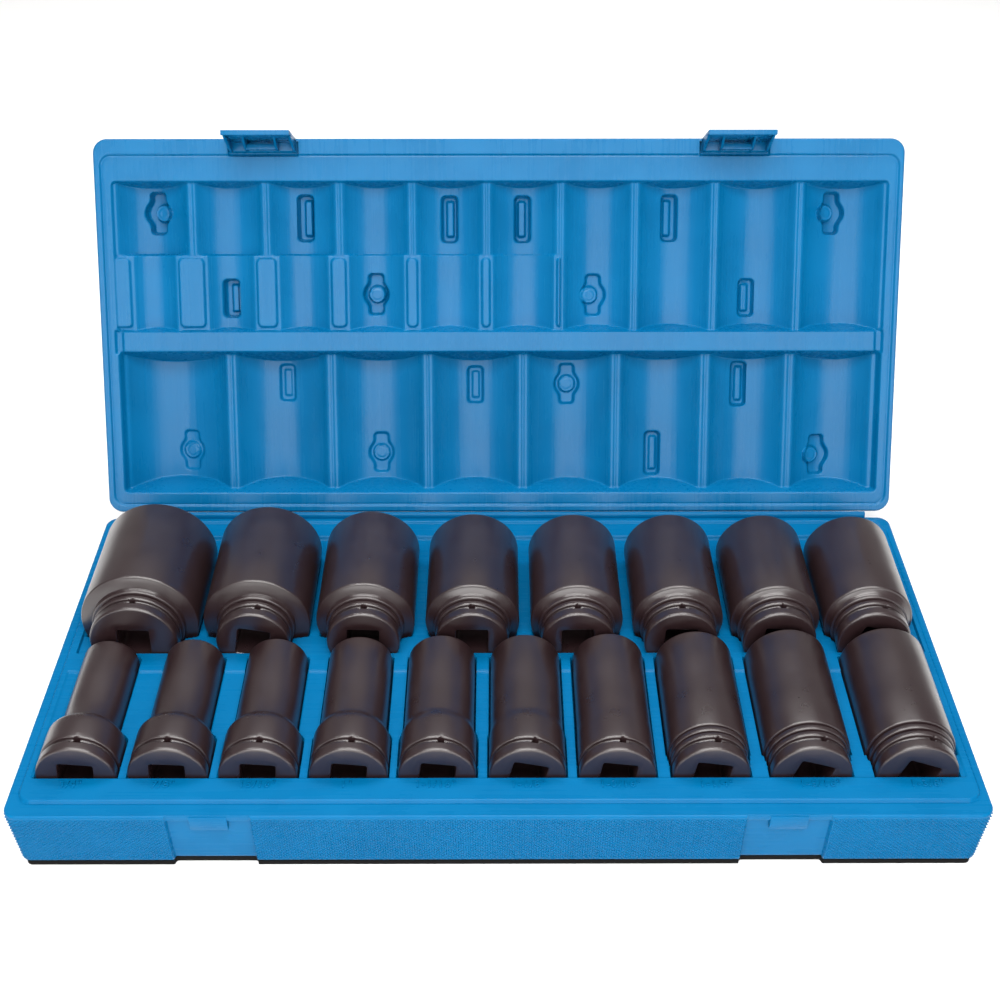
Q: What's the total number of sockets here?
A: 18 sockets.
